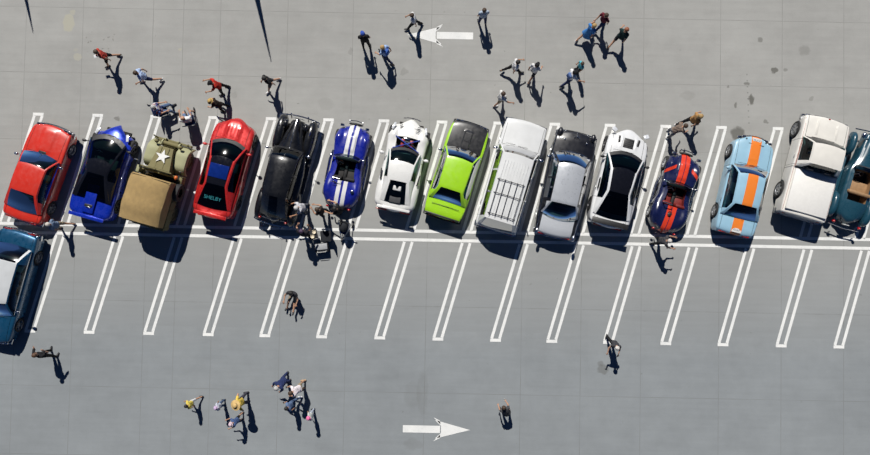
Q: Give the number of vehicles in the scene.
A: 16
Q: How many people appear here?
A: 39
